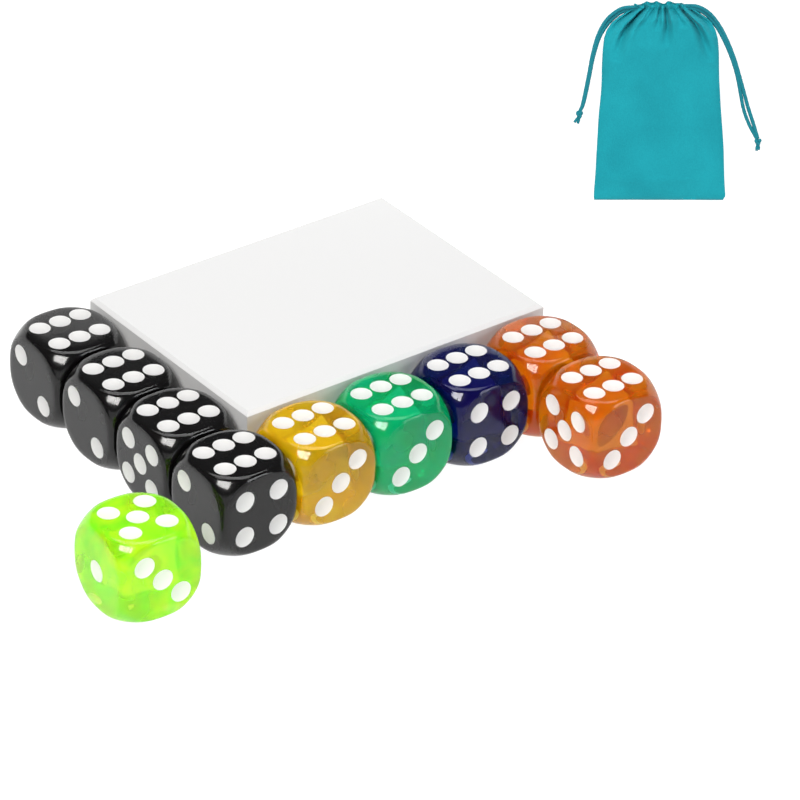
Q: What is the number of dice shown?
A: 10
